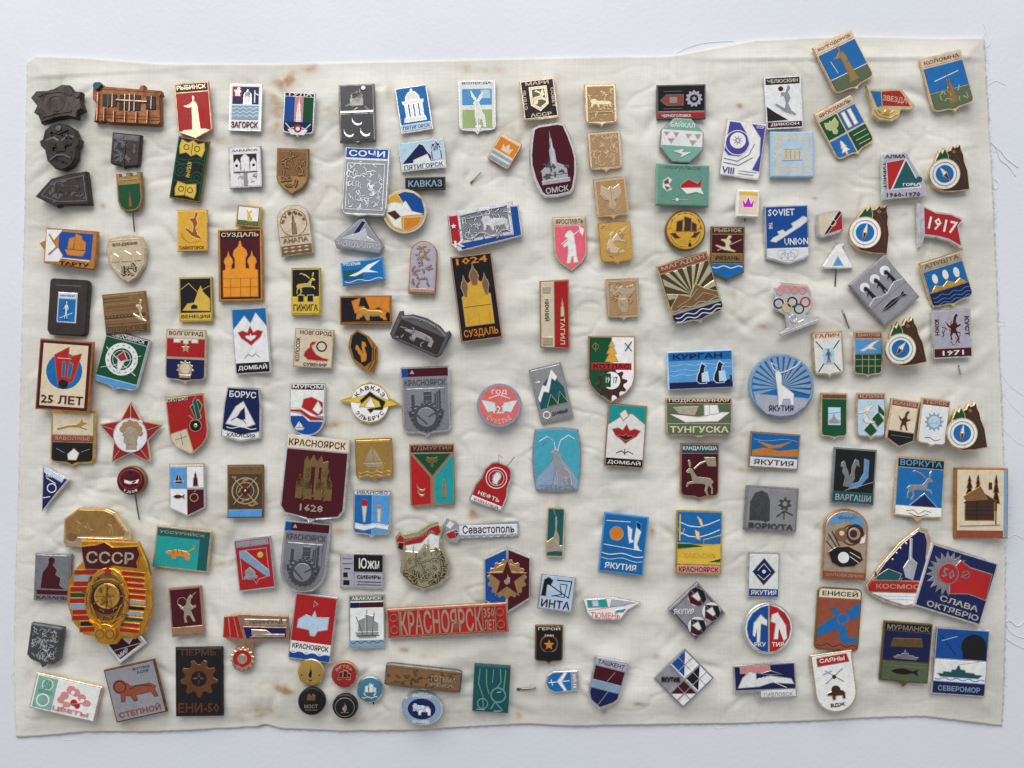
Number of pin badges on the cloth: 163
